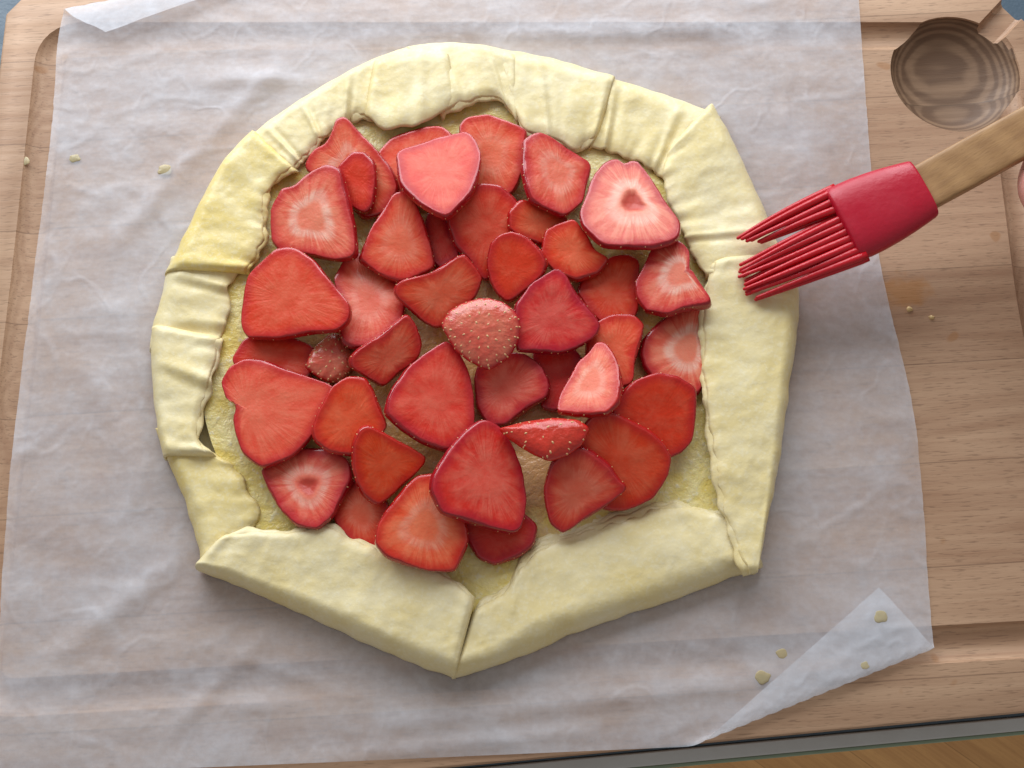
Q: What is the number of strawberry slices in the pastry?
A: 42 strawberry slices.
